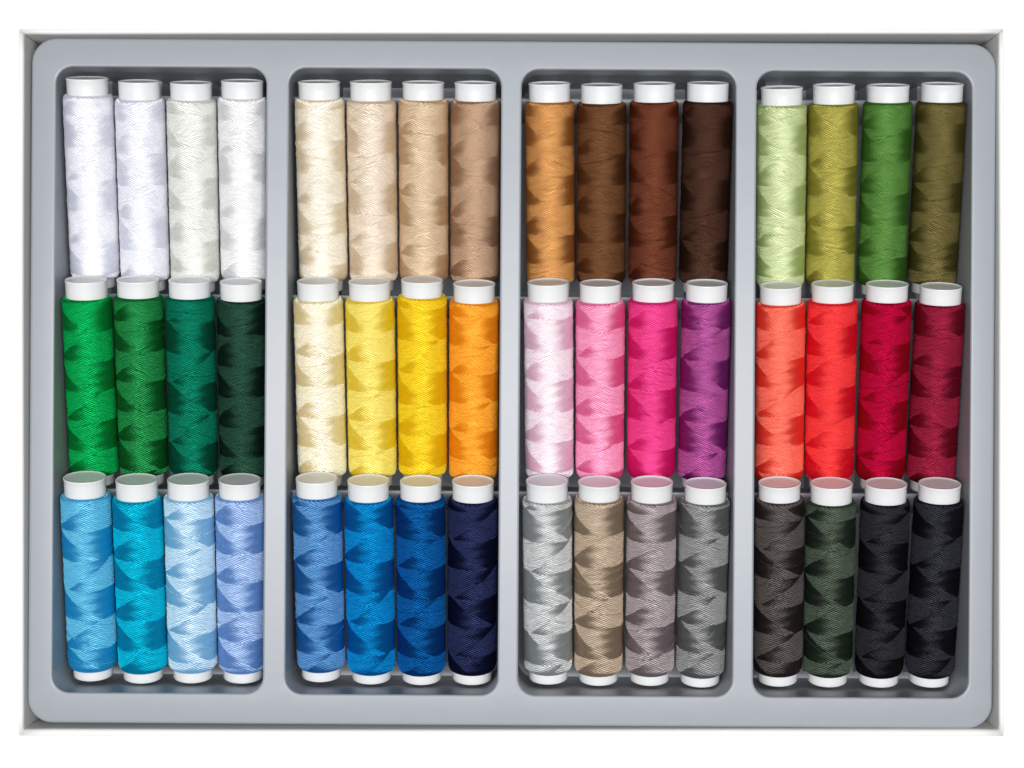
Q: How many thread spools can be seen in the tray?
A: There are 48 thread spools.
